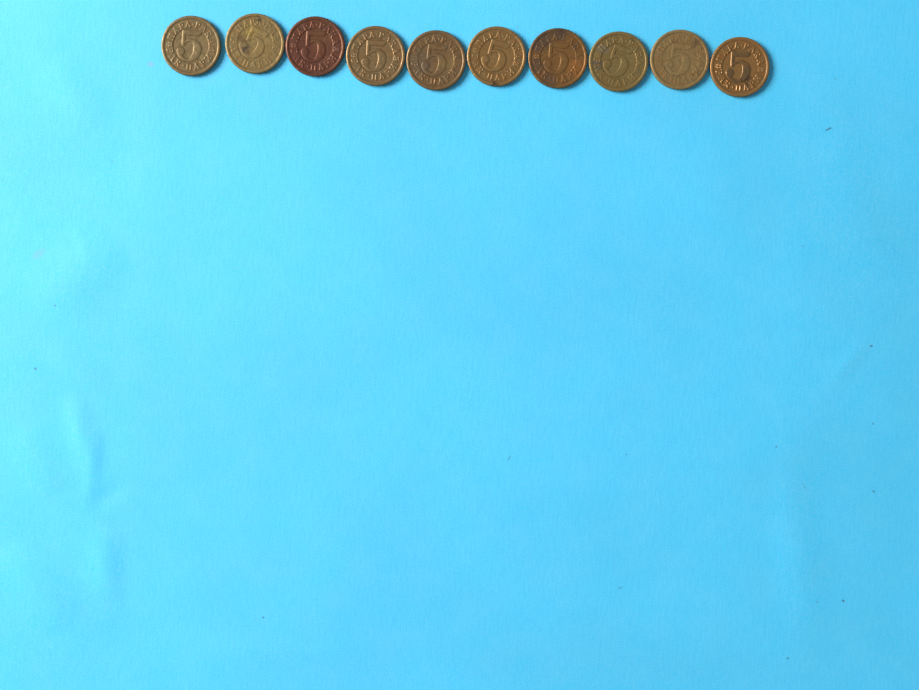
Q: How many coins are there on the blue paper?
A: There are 10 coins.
